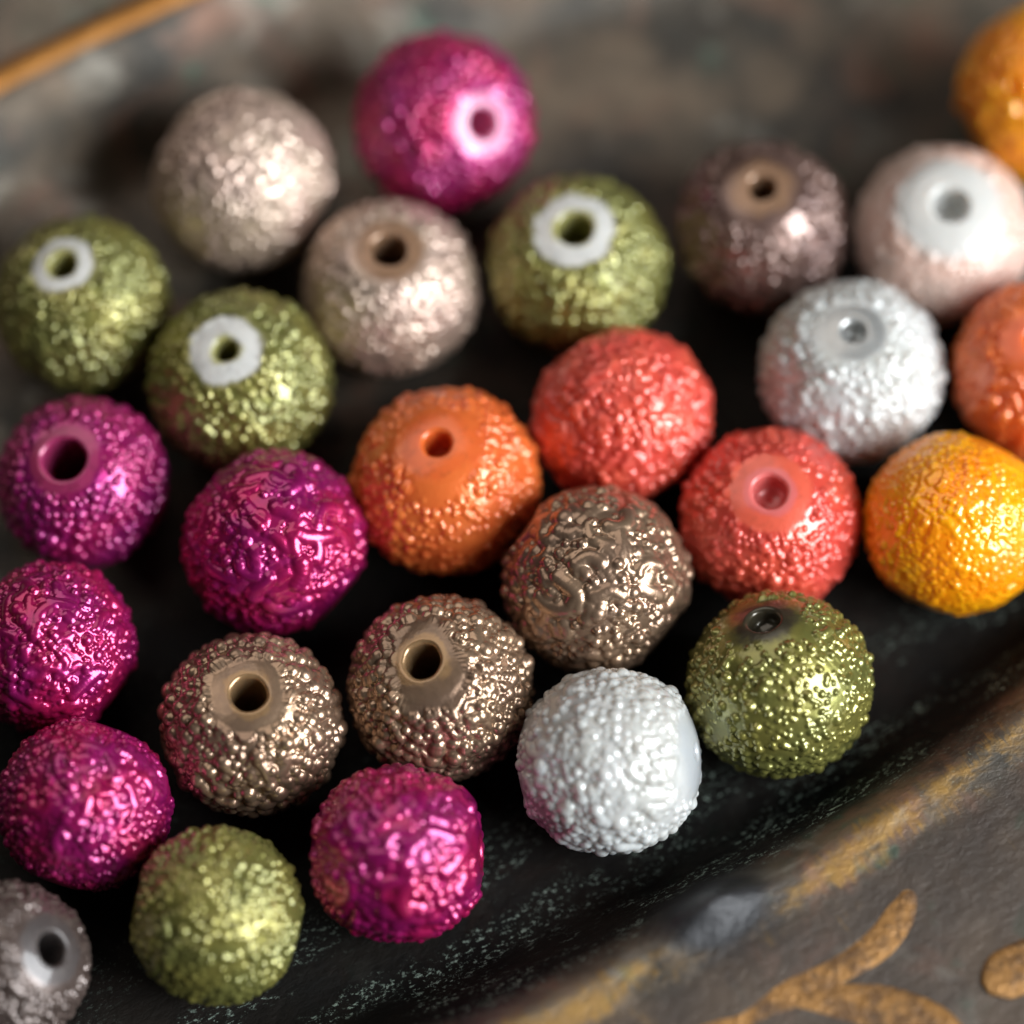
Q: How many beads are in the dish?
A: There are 27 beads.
